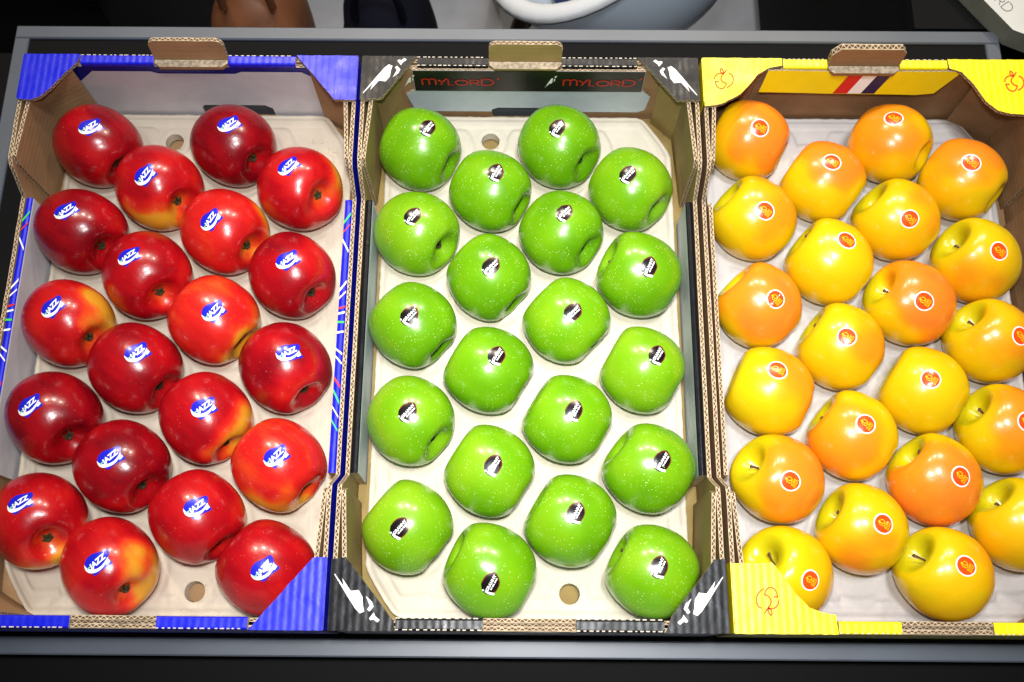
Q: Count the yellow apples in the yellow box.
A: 22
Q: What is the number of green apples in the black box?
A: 20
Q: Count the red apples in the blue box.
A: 20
